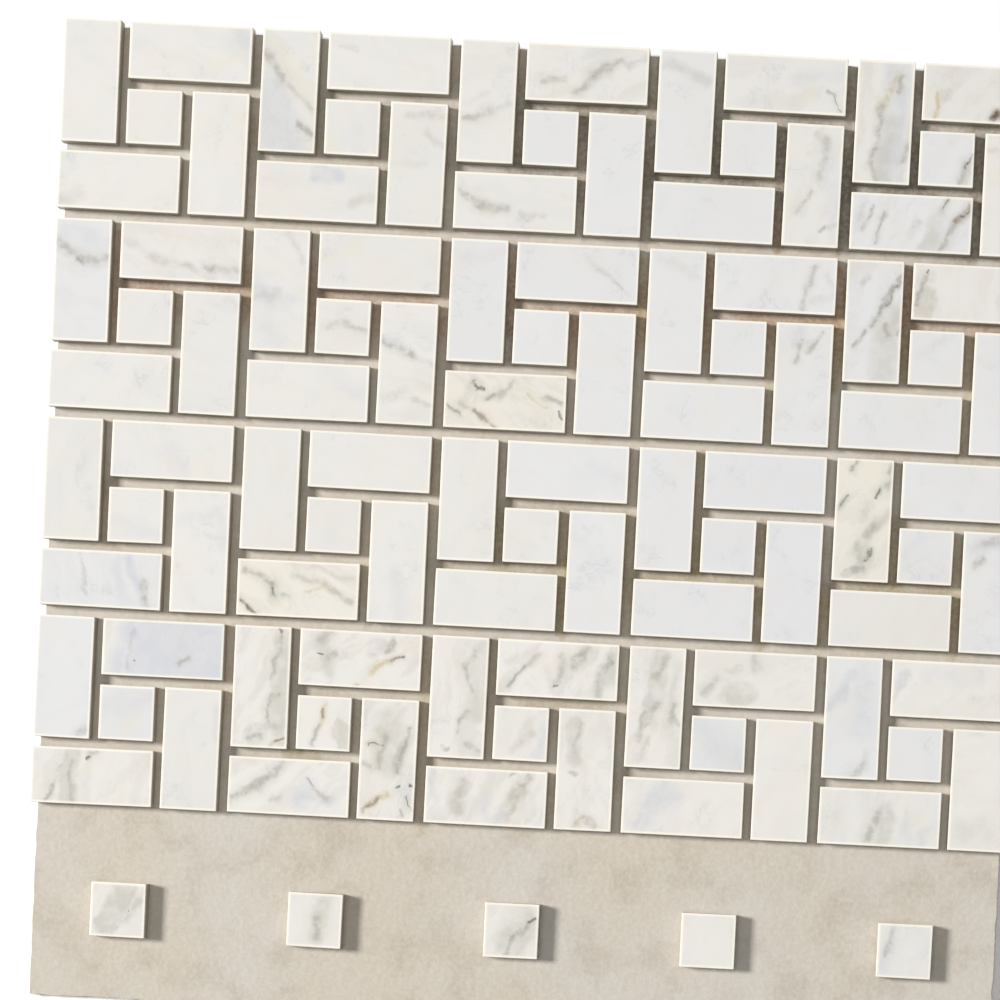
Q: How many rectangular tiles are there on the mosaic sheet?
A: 80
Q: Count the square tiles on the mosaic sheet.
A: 25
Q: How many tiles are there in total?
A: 105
